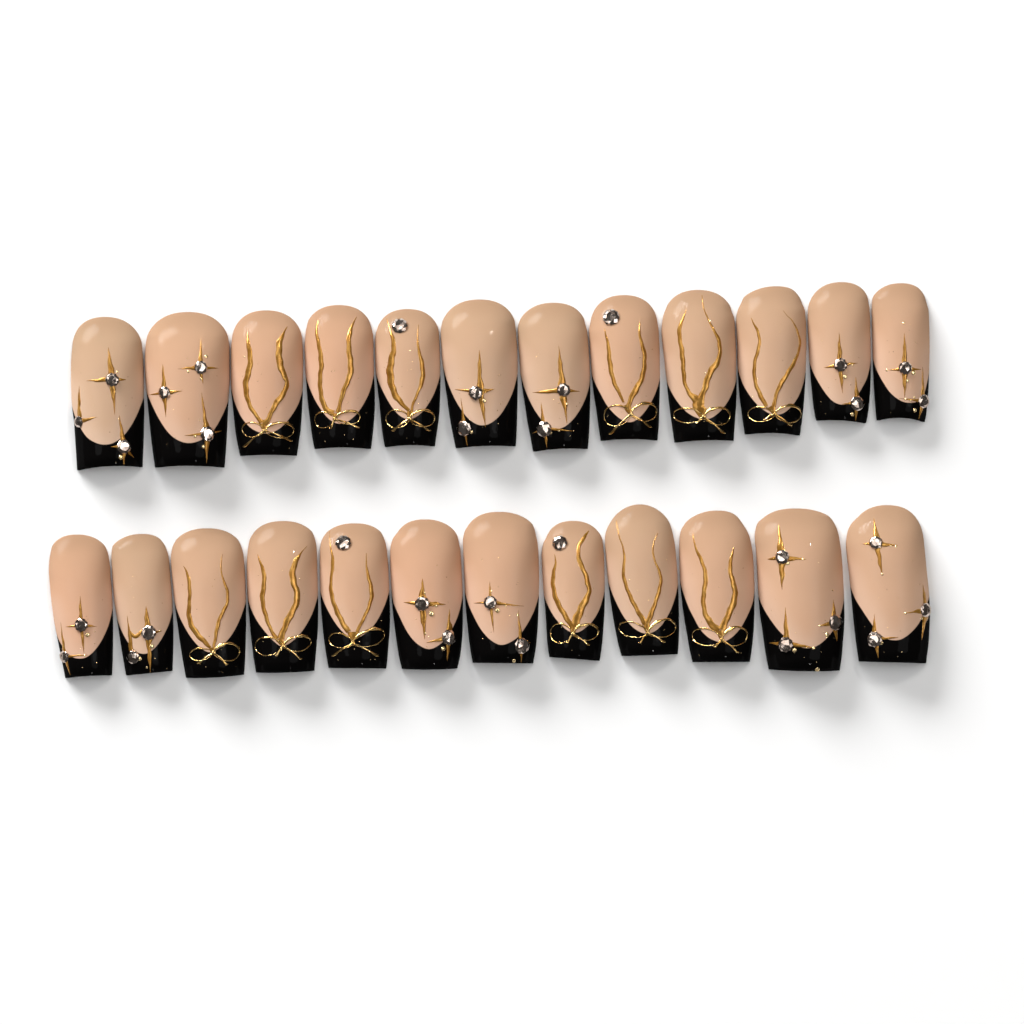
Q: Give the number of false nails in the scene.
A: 24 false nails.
